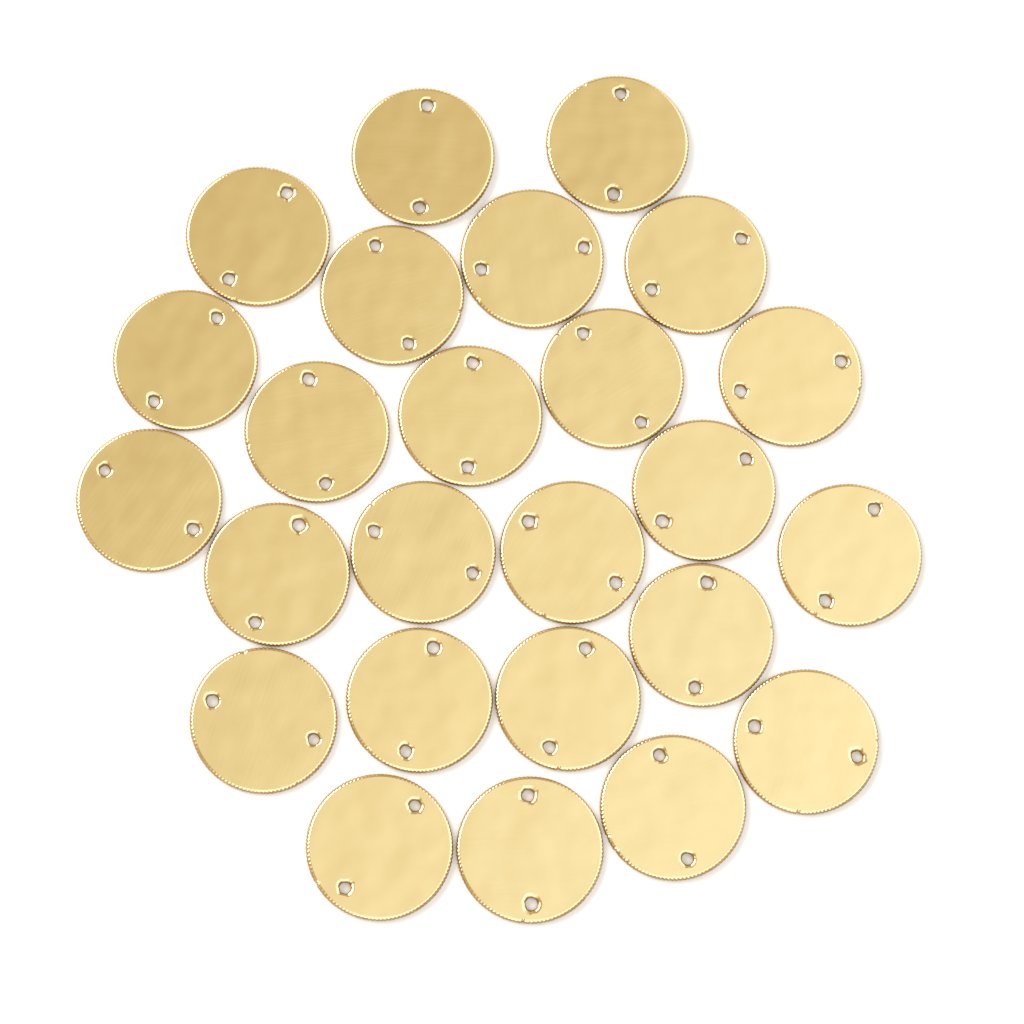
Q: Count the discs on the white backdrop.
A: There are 25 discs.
